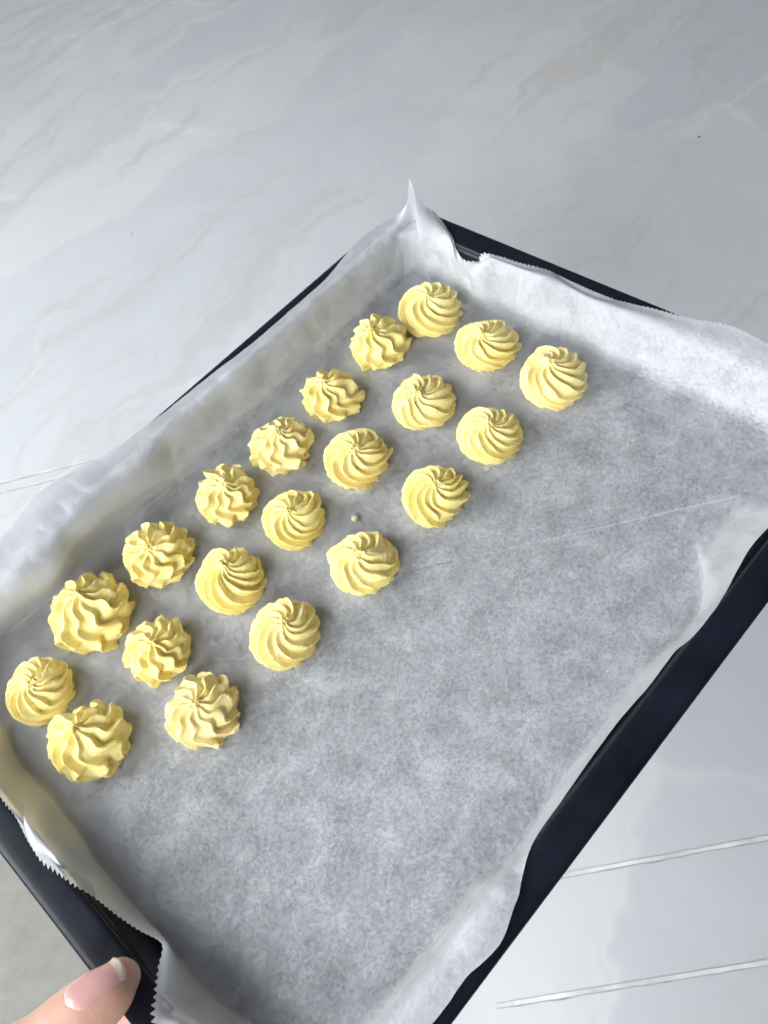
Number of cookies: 21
